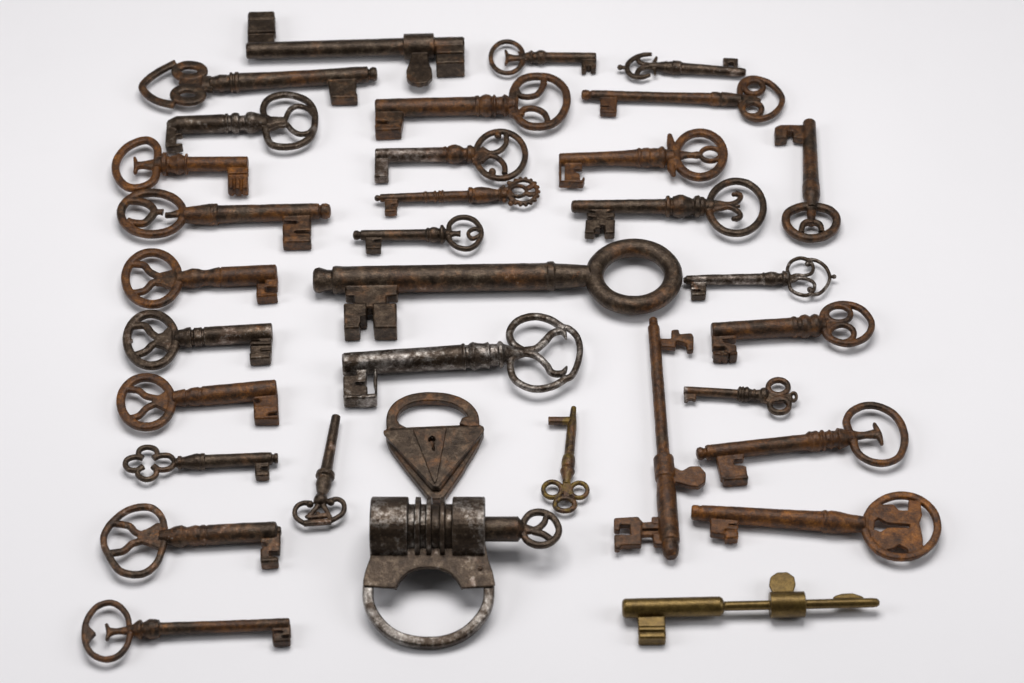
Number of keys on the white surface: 33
